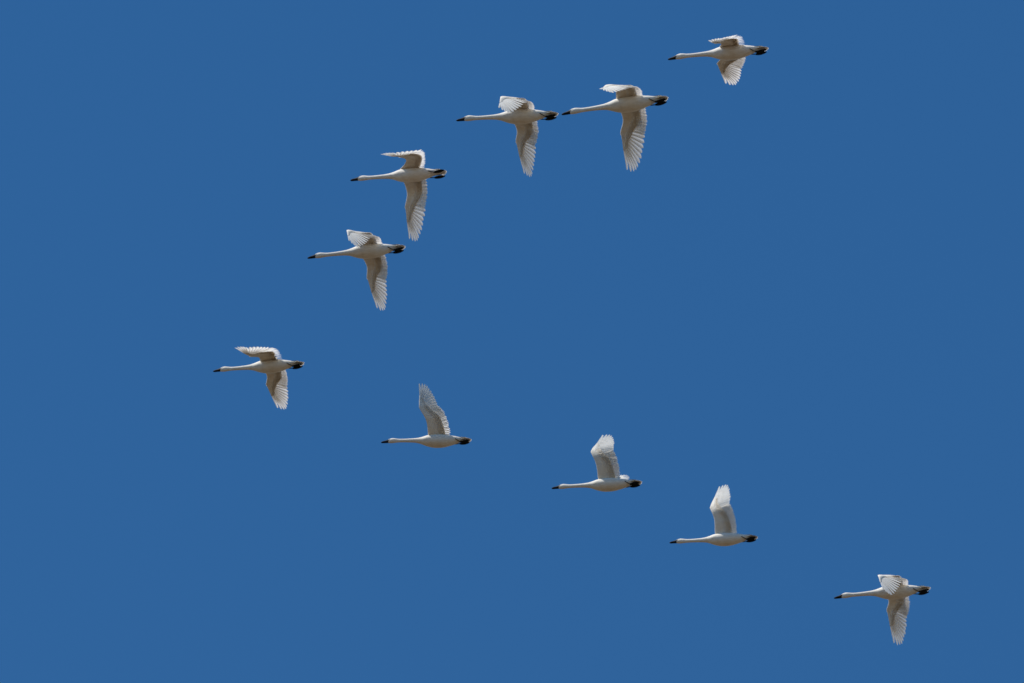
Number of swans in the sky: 10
